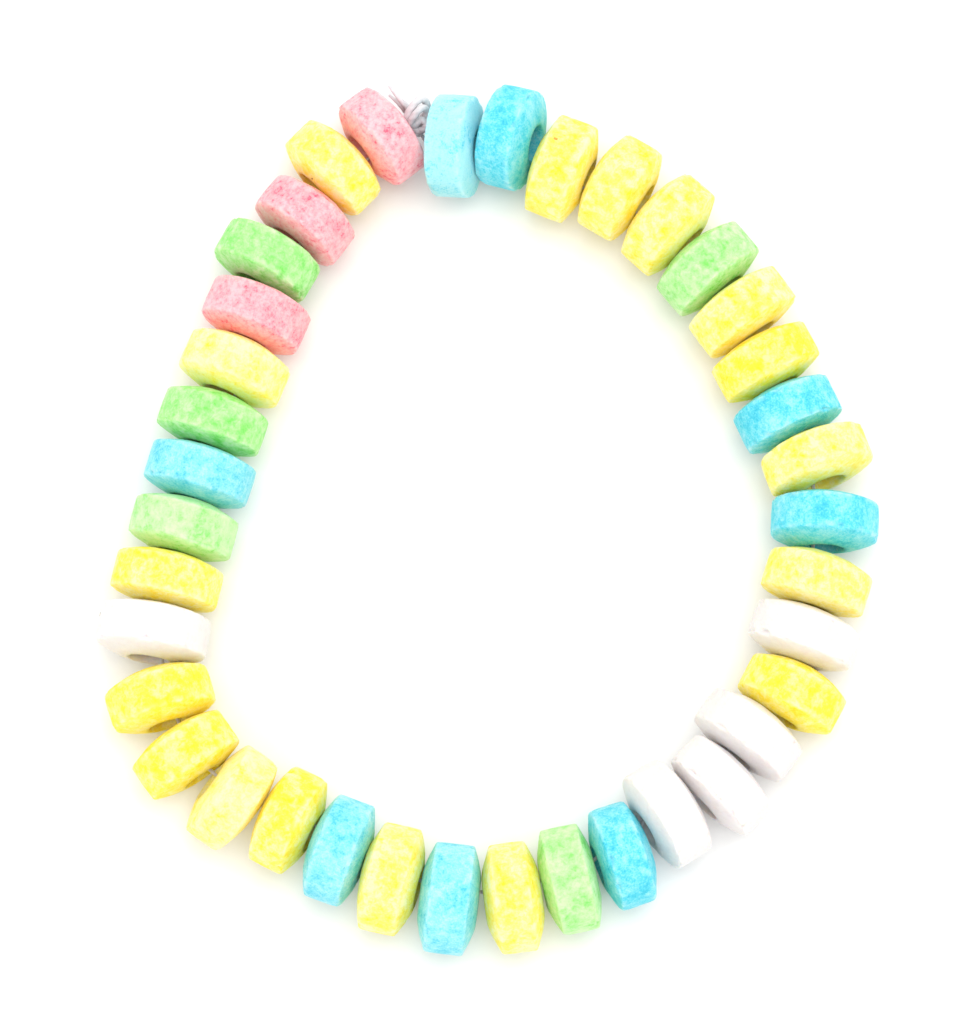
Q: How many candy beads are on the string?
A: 38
